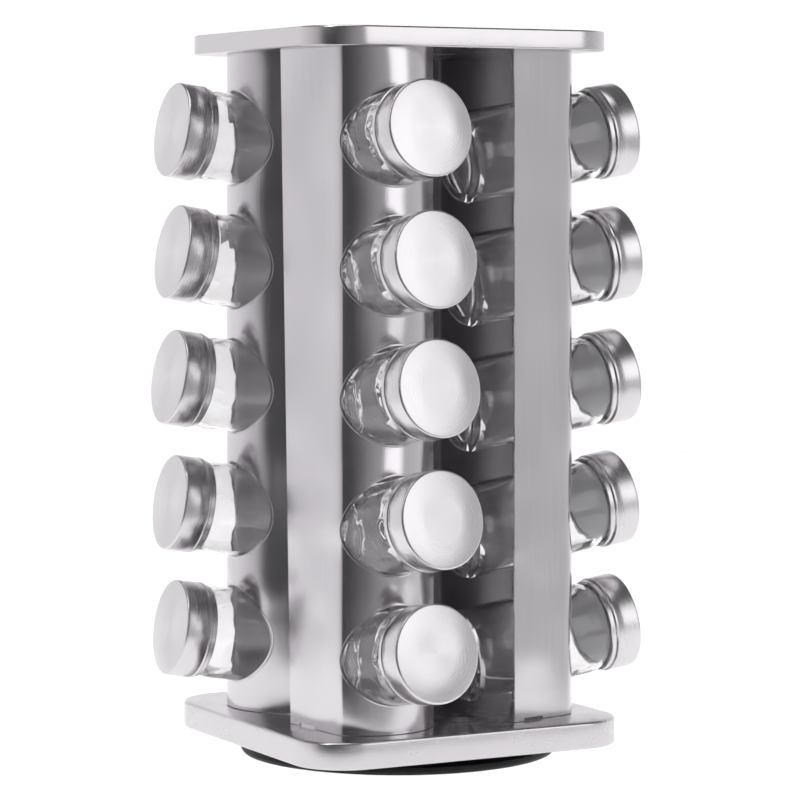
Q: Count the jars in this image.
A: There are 15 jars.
